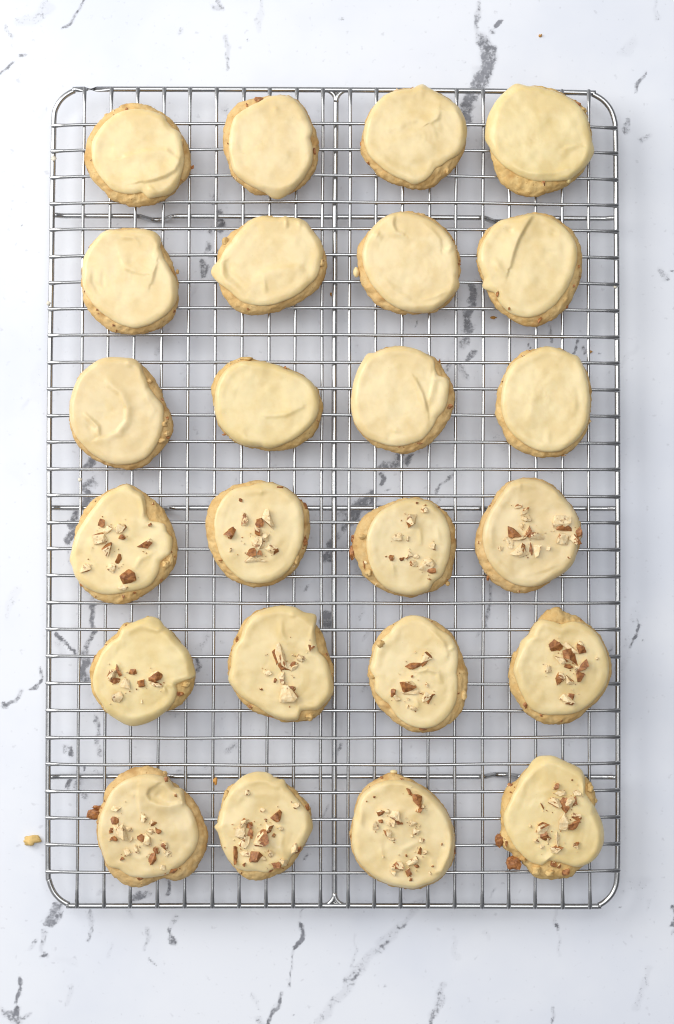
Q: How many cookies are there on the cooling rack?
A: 24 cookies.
